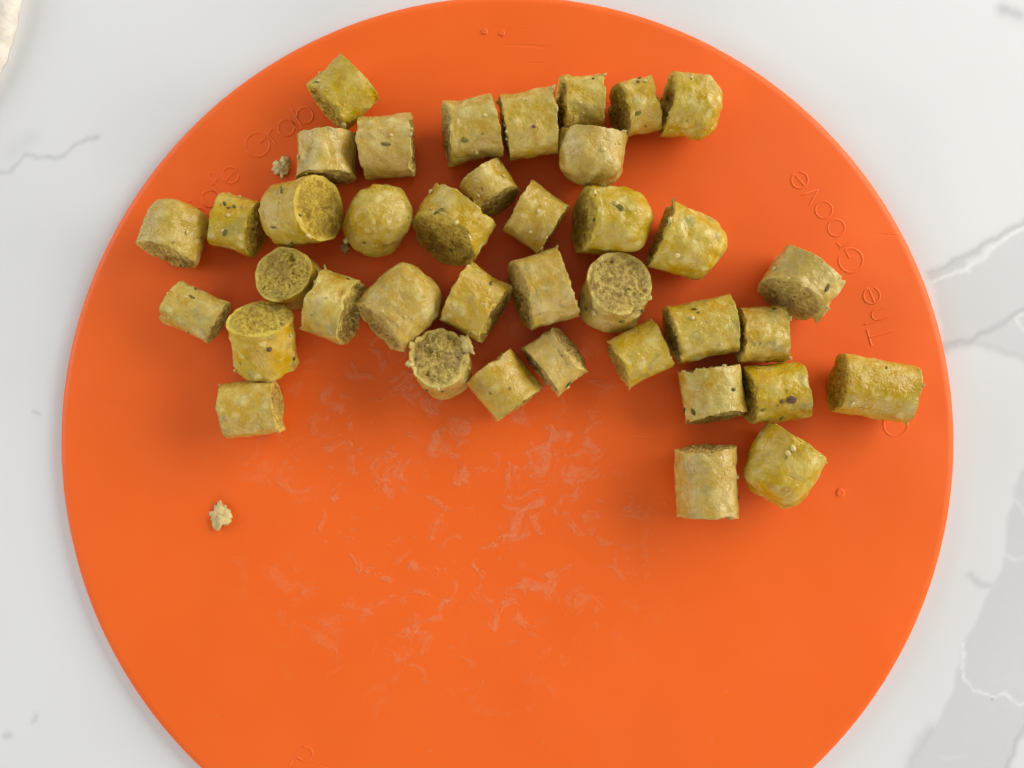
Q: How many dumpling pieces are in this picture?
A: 39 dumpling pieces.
